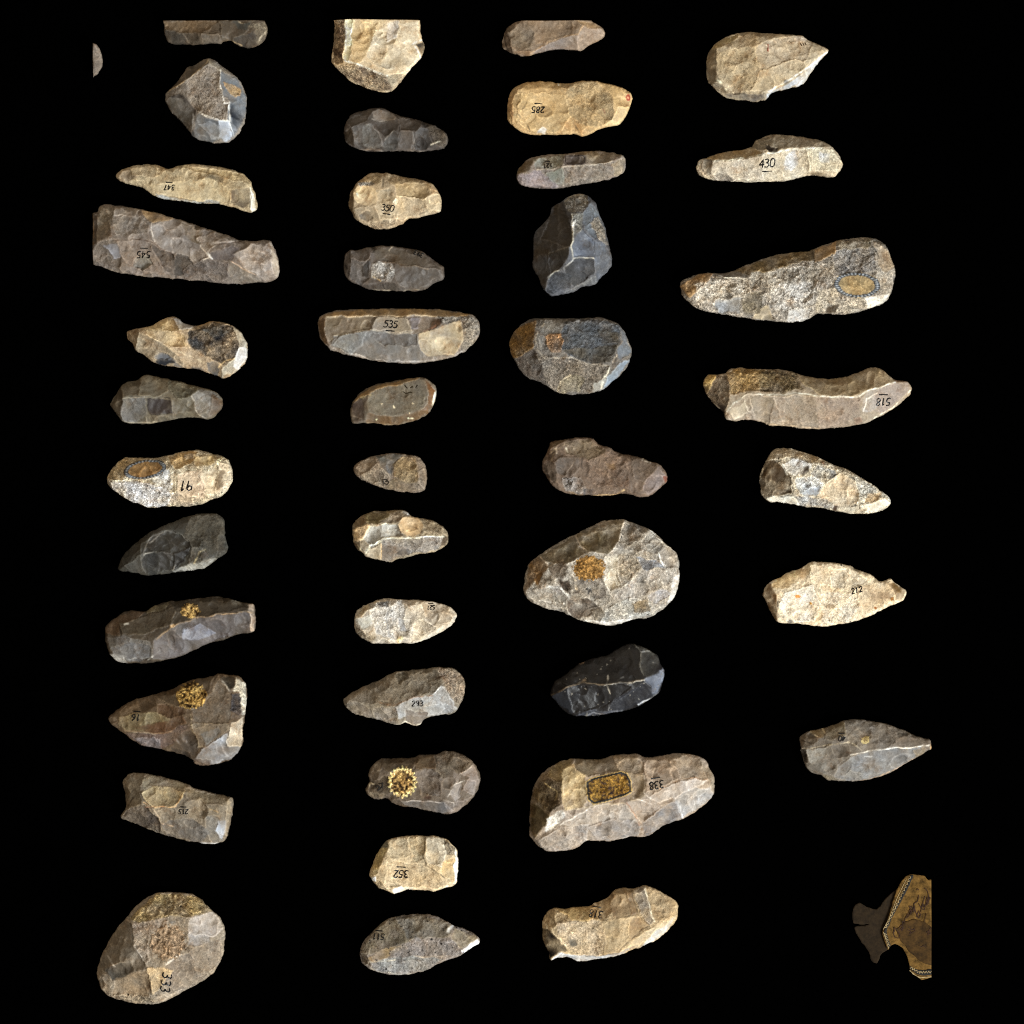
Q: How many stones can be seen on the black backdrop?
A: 43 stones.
